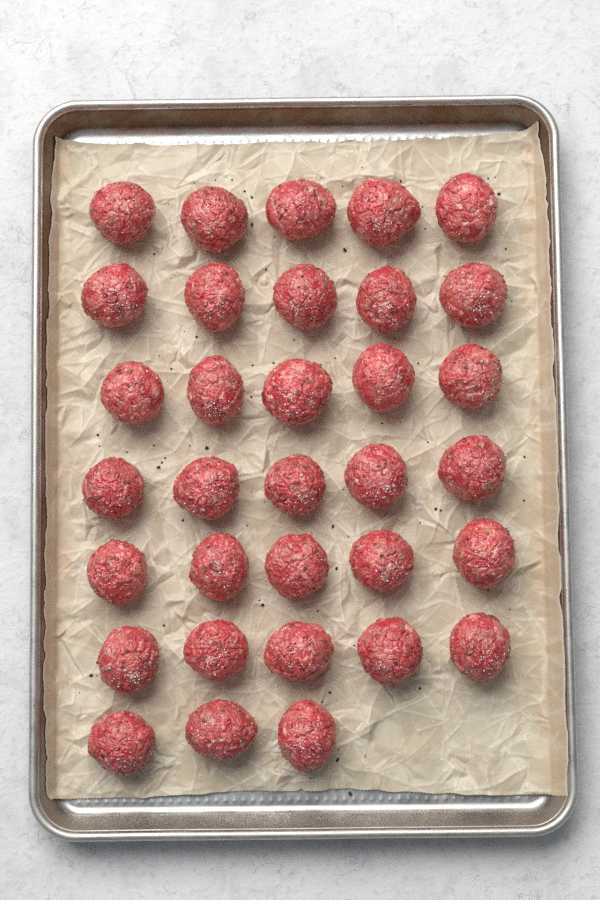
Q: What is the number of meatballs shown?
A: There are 33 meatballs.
